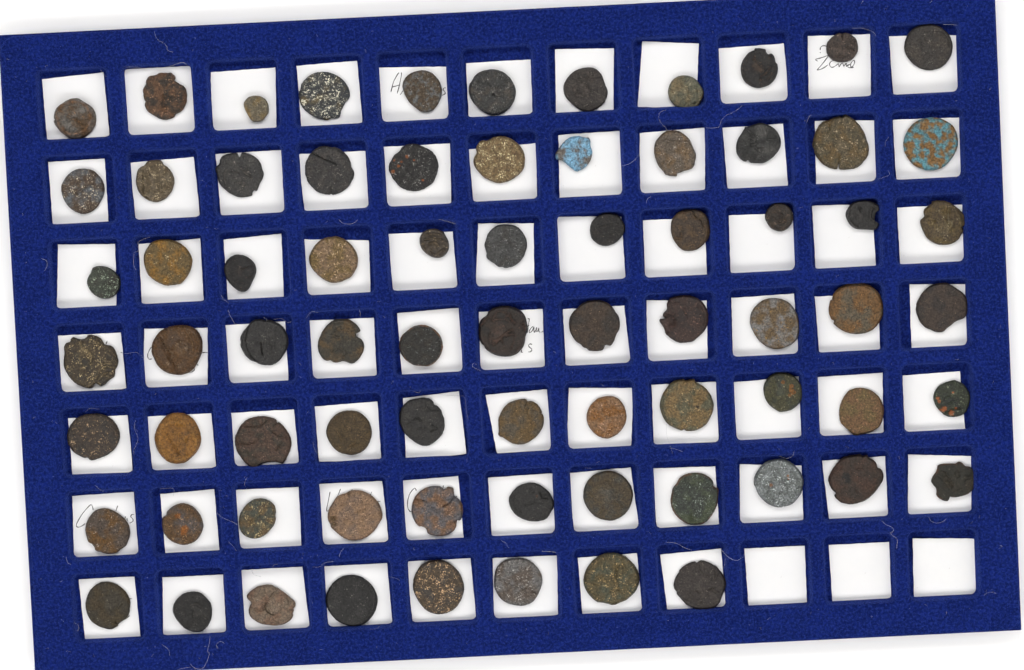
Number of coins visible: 74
